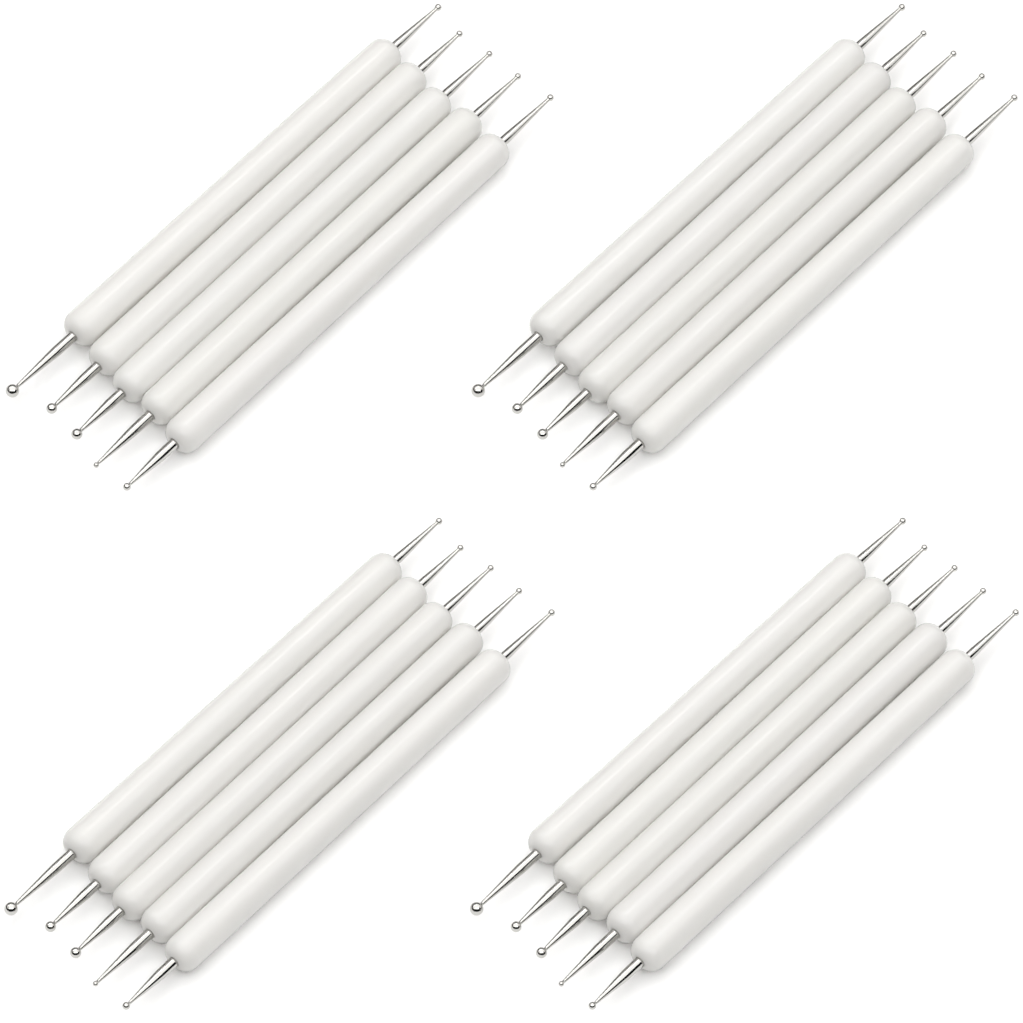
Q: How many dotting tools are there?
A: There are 20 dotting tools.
